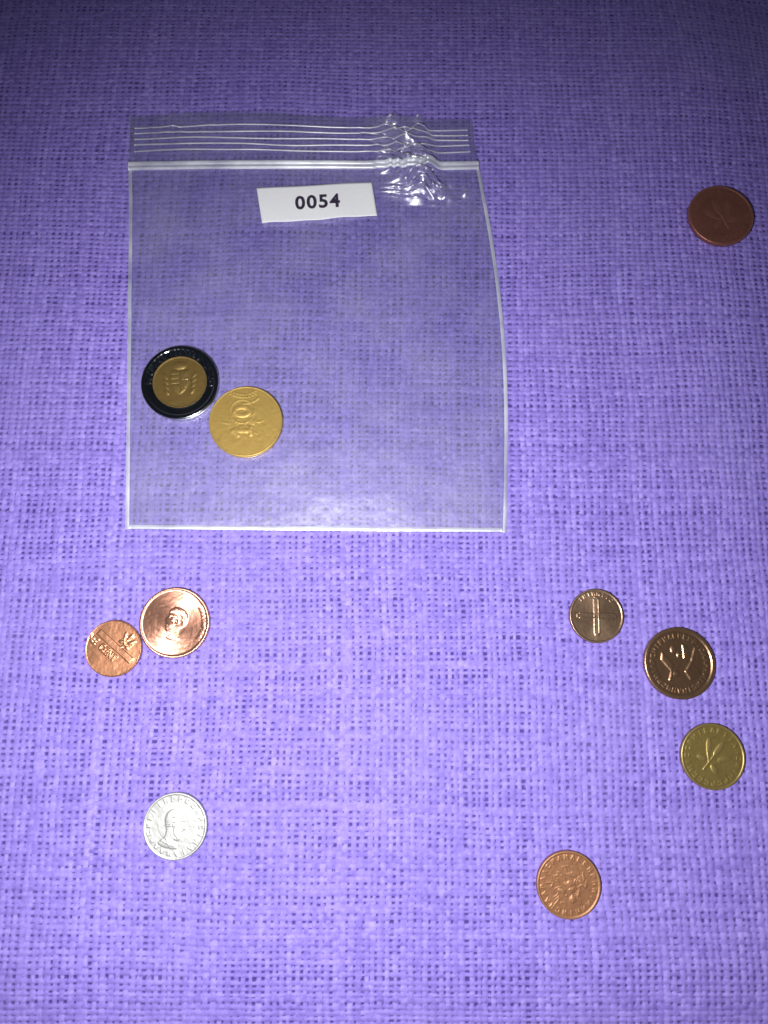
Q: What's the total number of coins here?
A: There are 10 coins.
